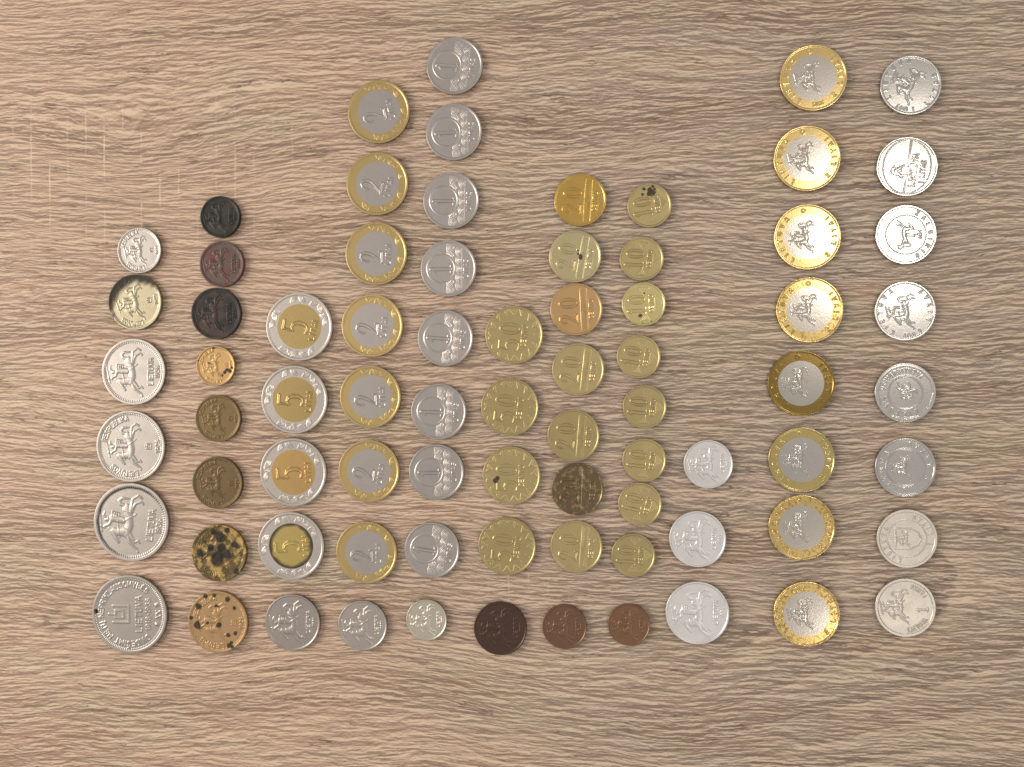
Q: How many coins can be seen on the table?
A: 77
